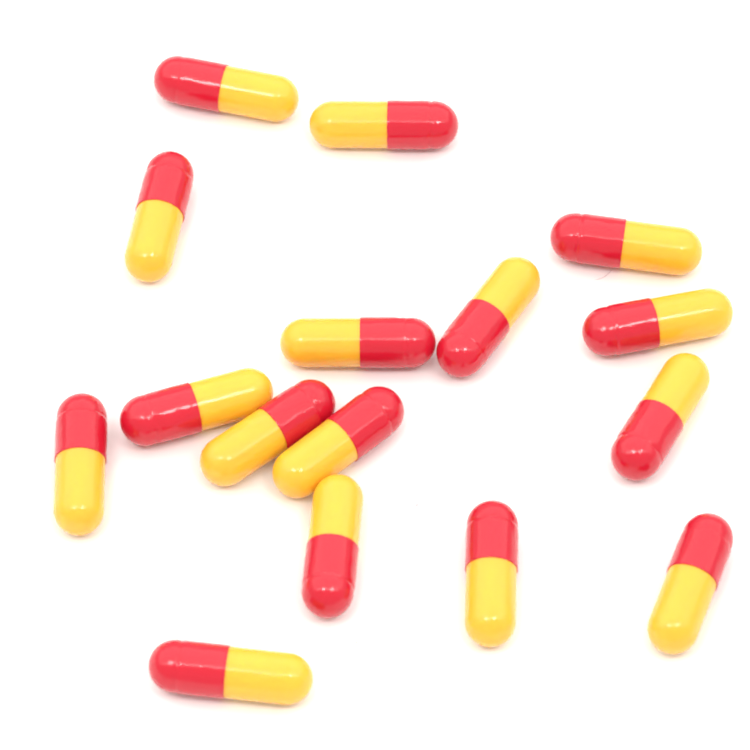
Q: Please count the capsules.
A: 16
